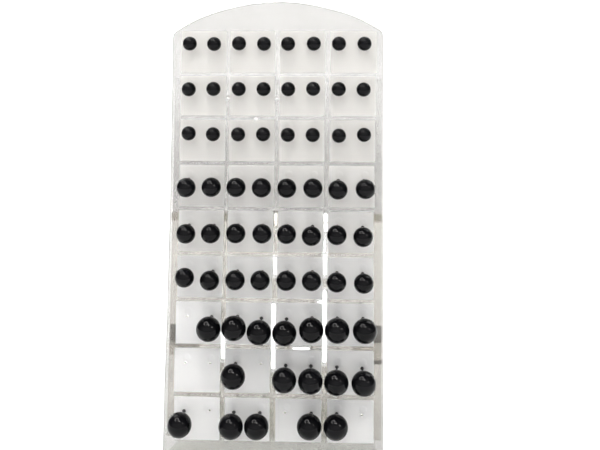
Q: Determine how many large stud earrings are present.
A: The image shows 17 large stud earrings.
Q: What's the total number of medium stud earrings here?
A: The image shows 24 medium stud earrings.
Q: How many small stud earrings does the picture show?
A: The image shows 24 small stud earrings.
